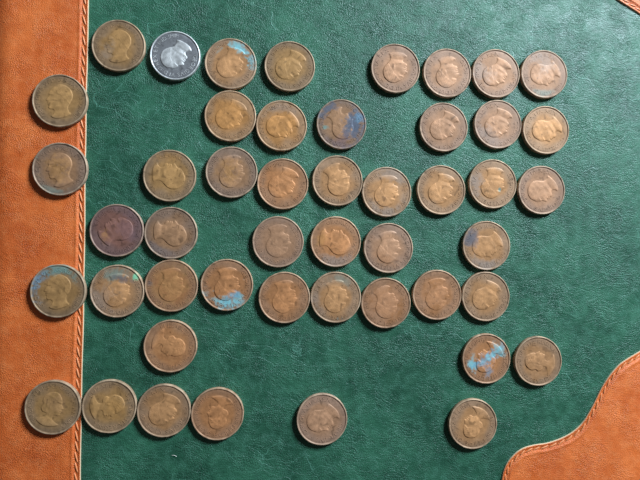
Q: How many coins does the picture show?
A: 48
